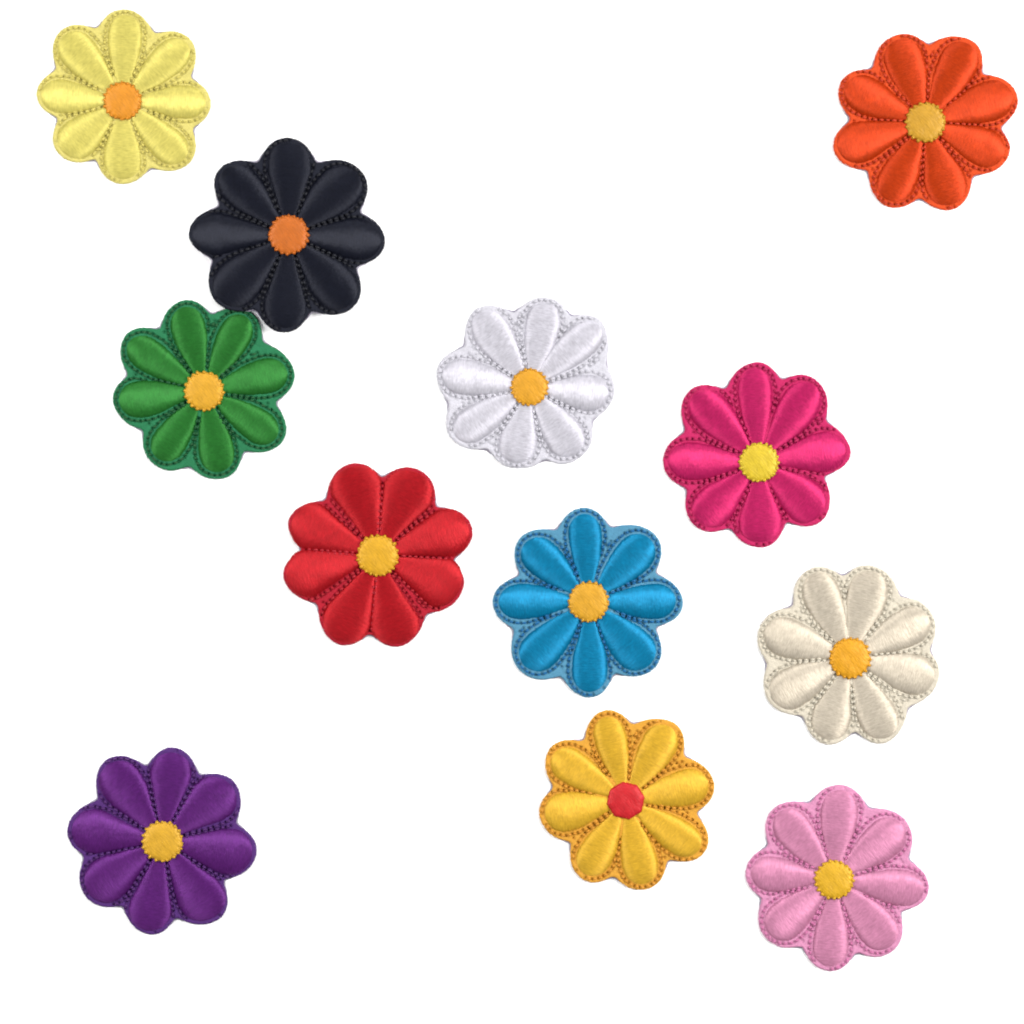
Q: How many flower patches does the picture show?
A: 12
